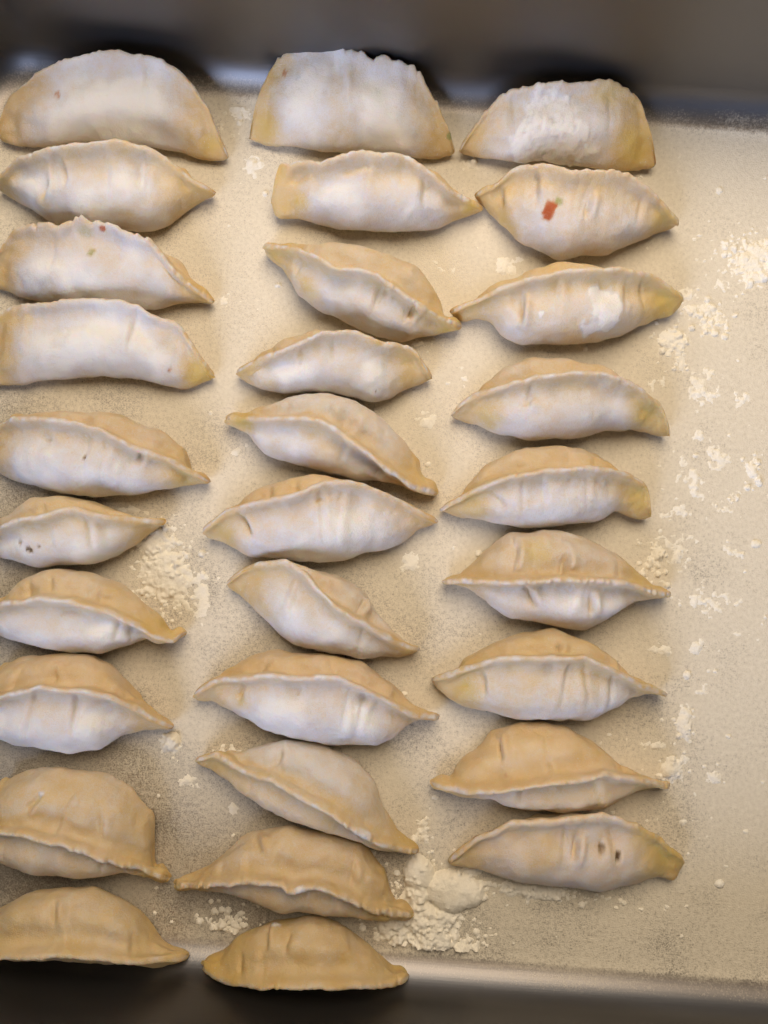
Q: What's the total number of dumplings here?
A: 30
